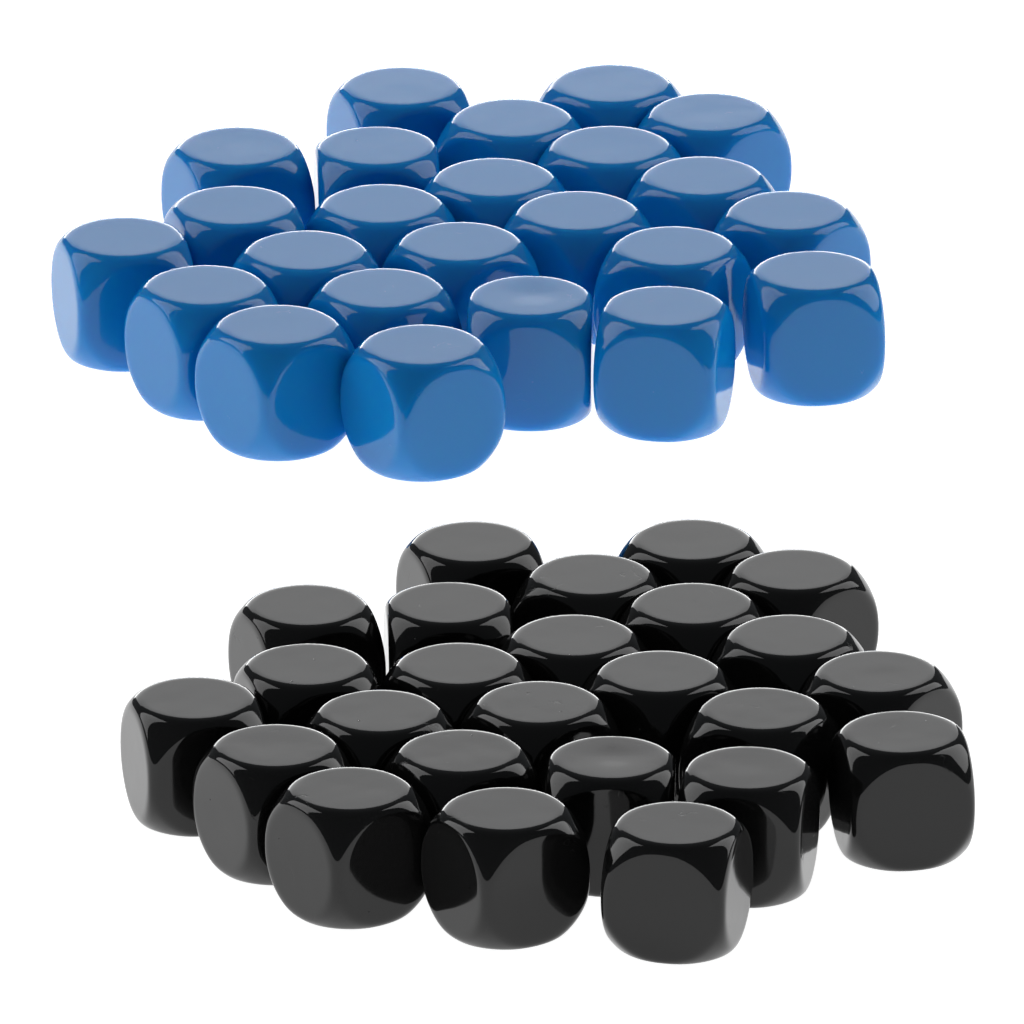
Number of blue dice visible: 24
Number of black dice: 25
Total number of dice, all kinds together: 49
